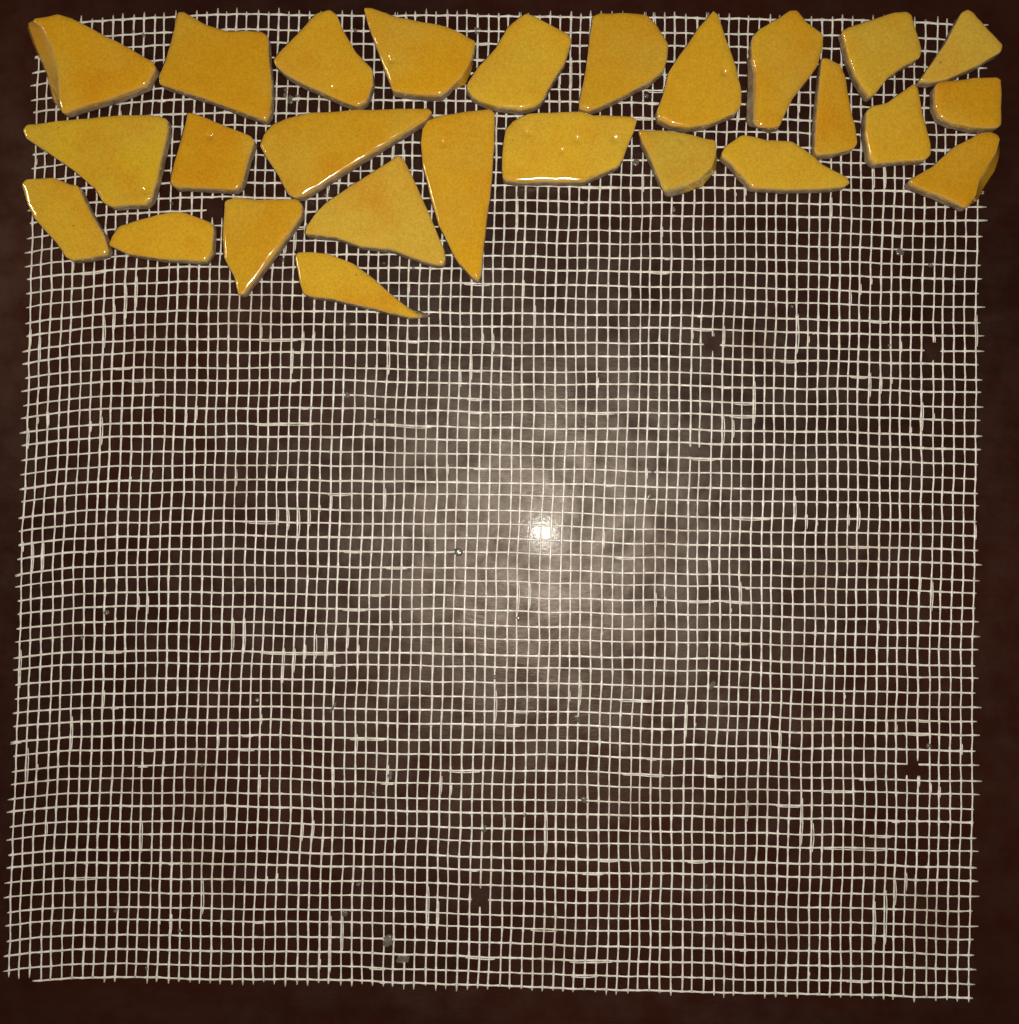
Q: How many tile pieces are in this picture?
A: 26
